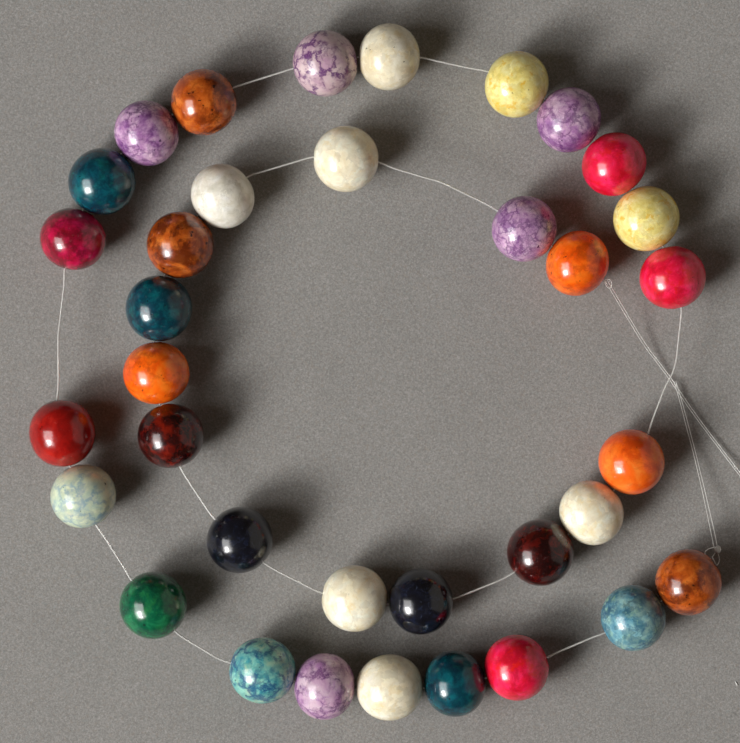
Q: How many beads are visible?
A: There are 35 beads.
